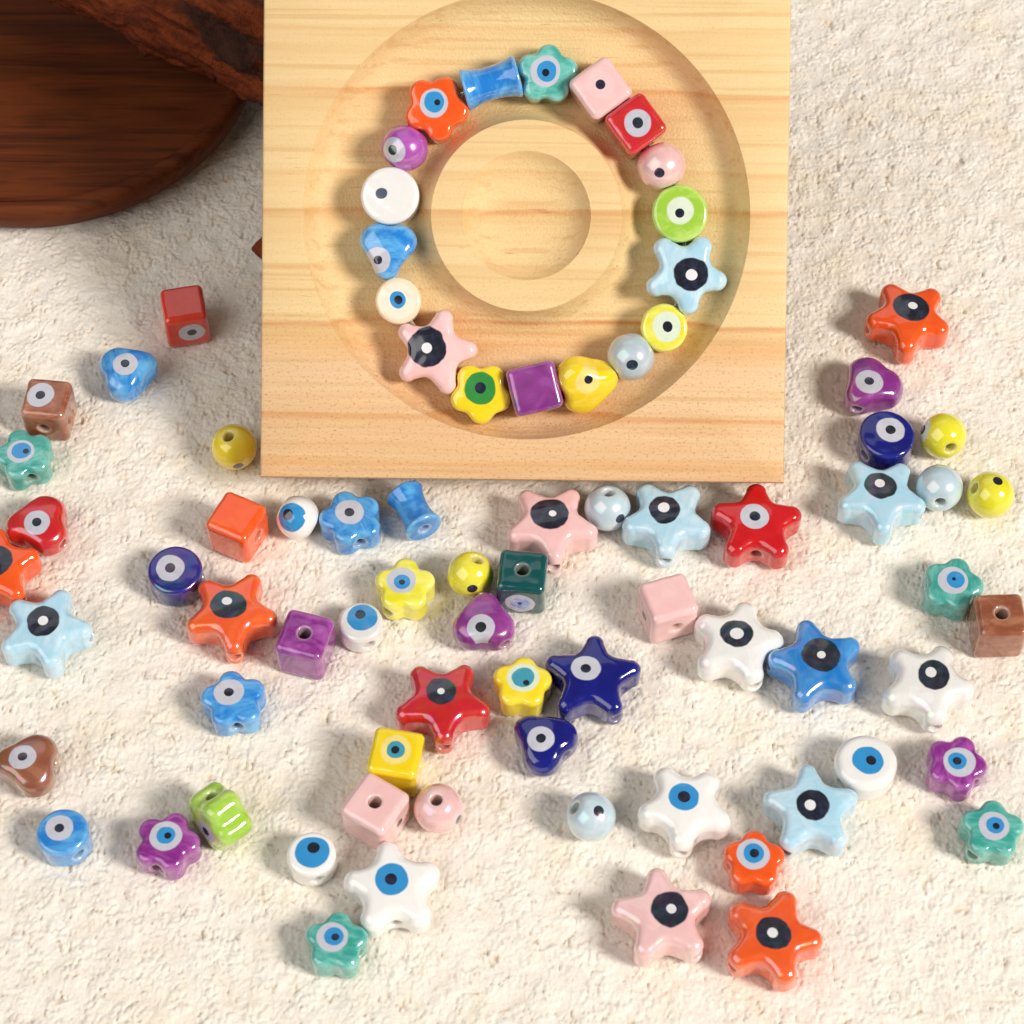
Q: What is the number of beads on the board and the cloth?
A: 79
